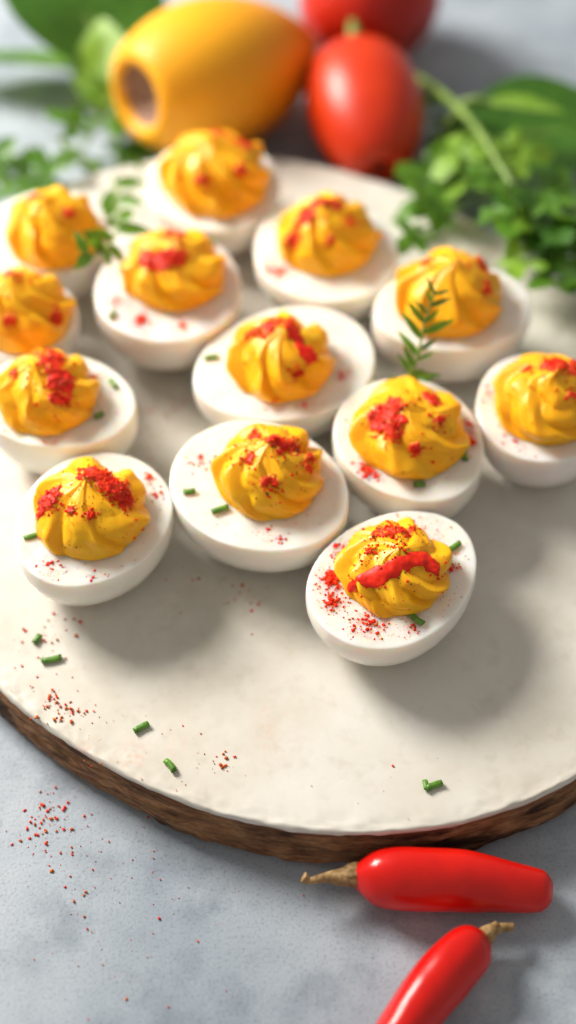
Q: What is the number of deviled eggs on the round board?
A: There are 13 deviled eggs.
